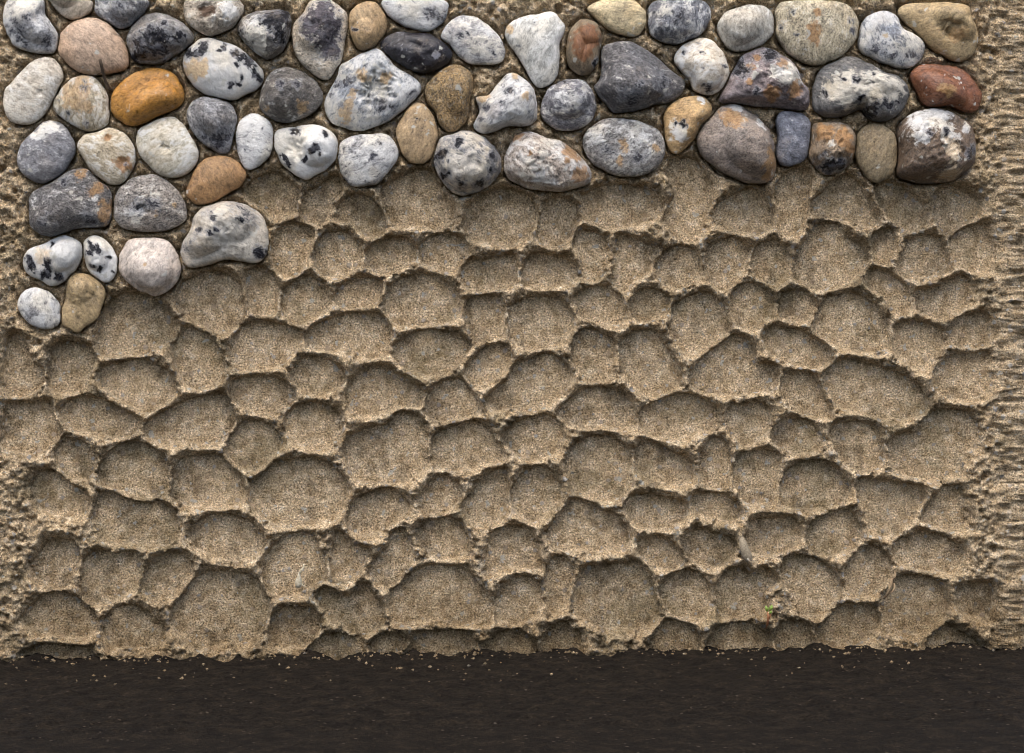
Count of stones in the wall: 60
